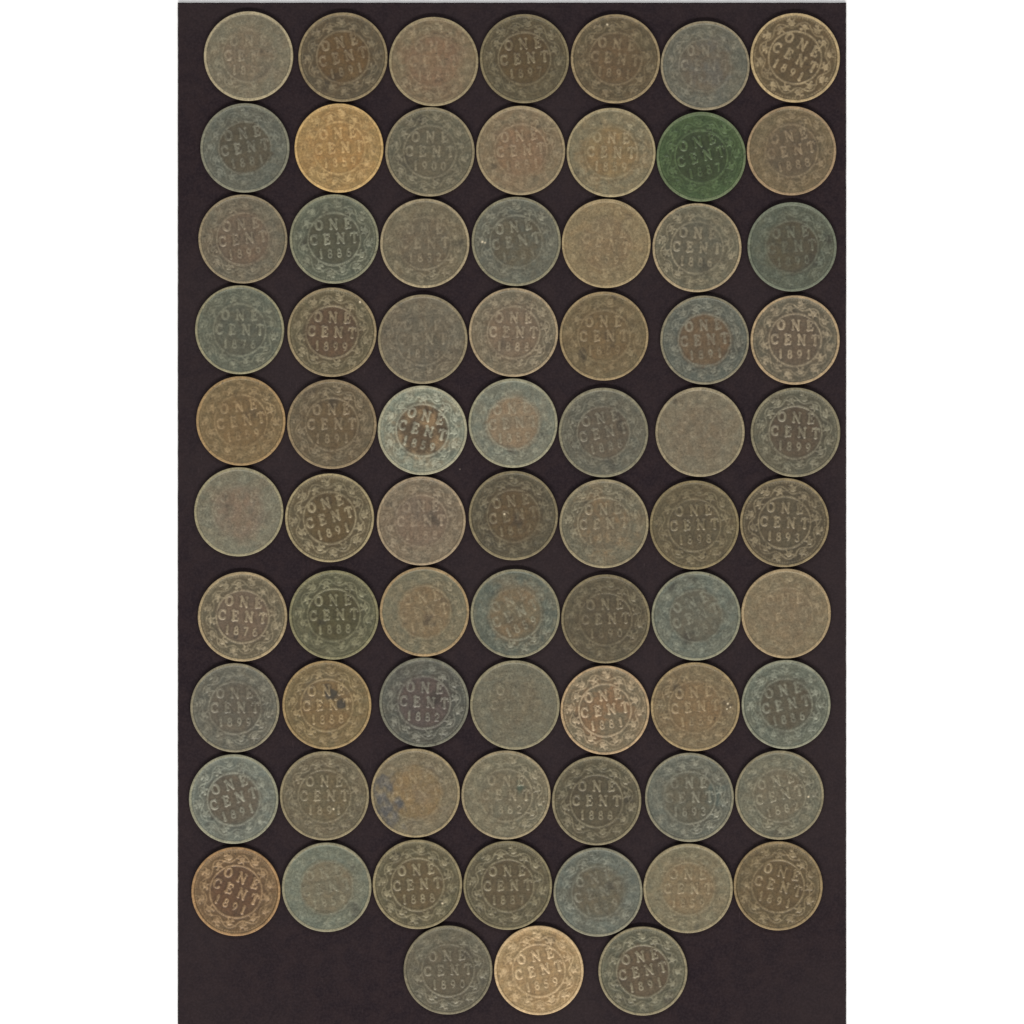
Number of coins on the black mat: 73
